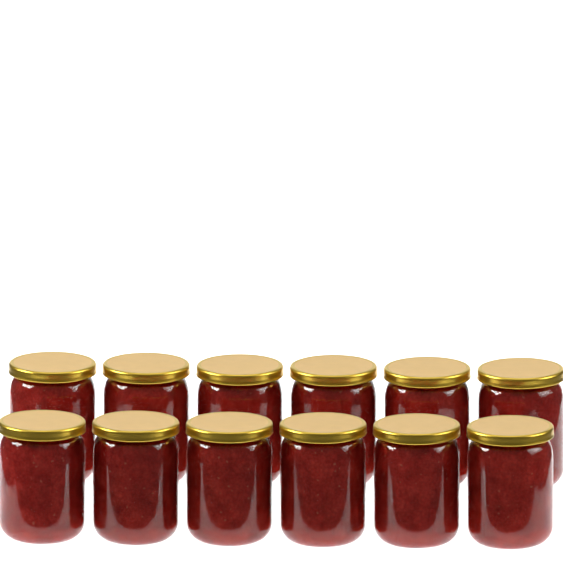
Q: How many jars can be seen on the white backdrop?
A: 12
